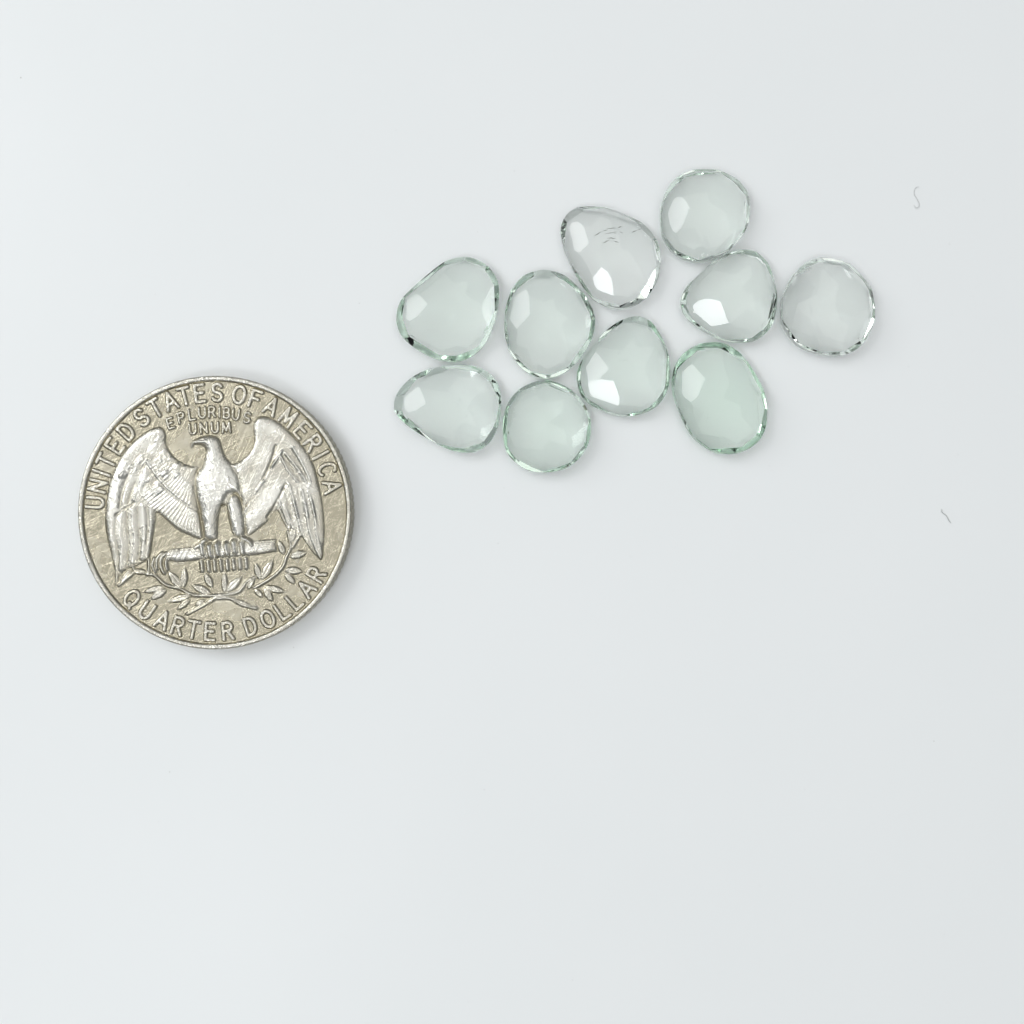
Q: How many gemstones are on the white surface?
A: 10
